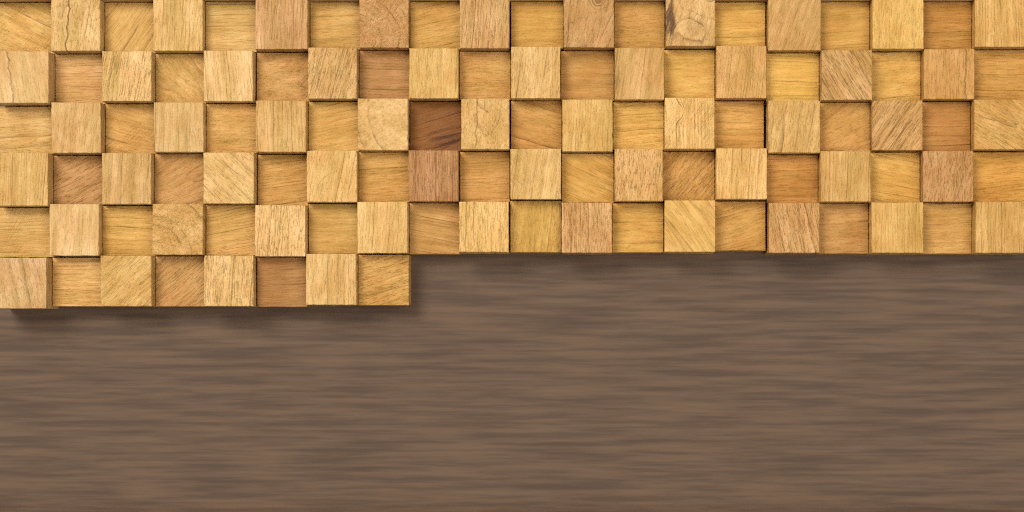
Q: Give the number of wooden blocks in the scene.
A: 108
